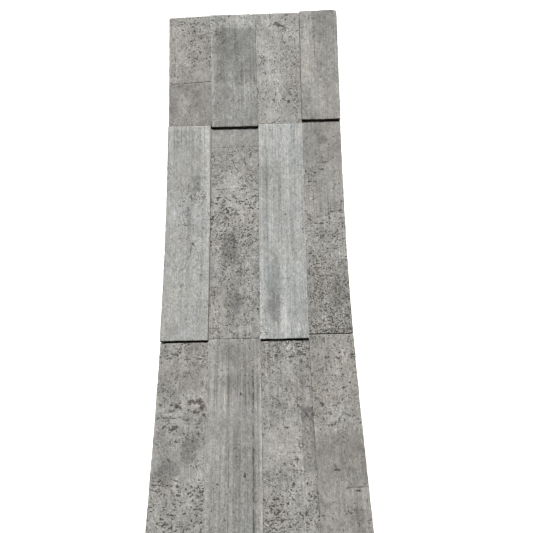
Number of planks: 12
